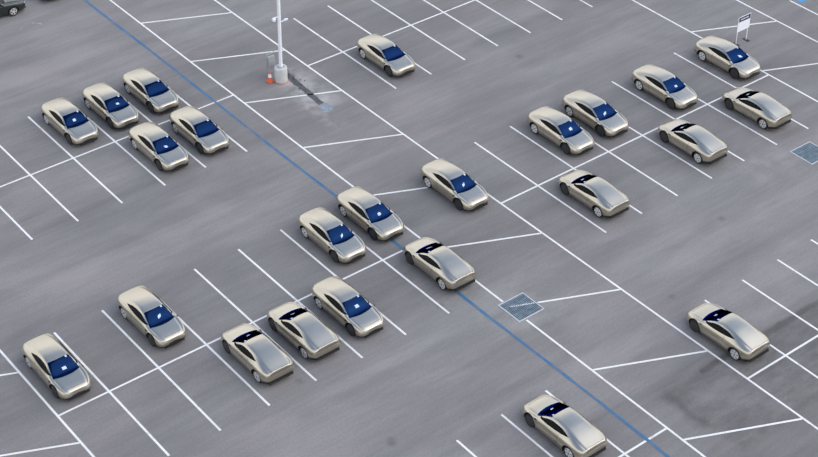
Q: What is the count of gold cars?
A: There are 24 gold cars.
